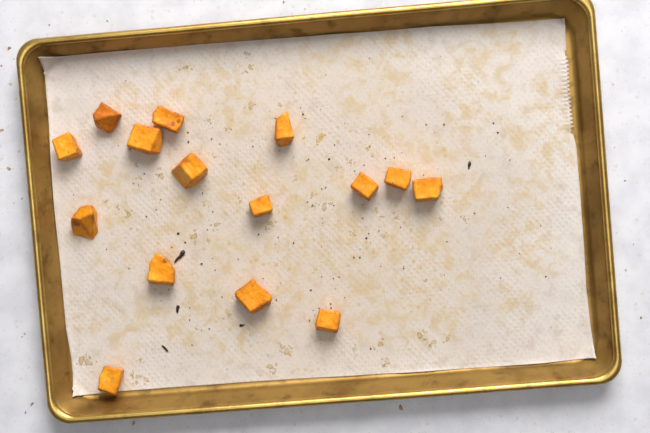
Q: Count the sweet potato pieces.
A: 15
